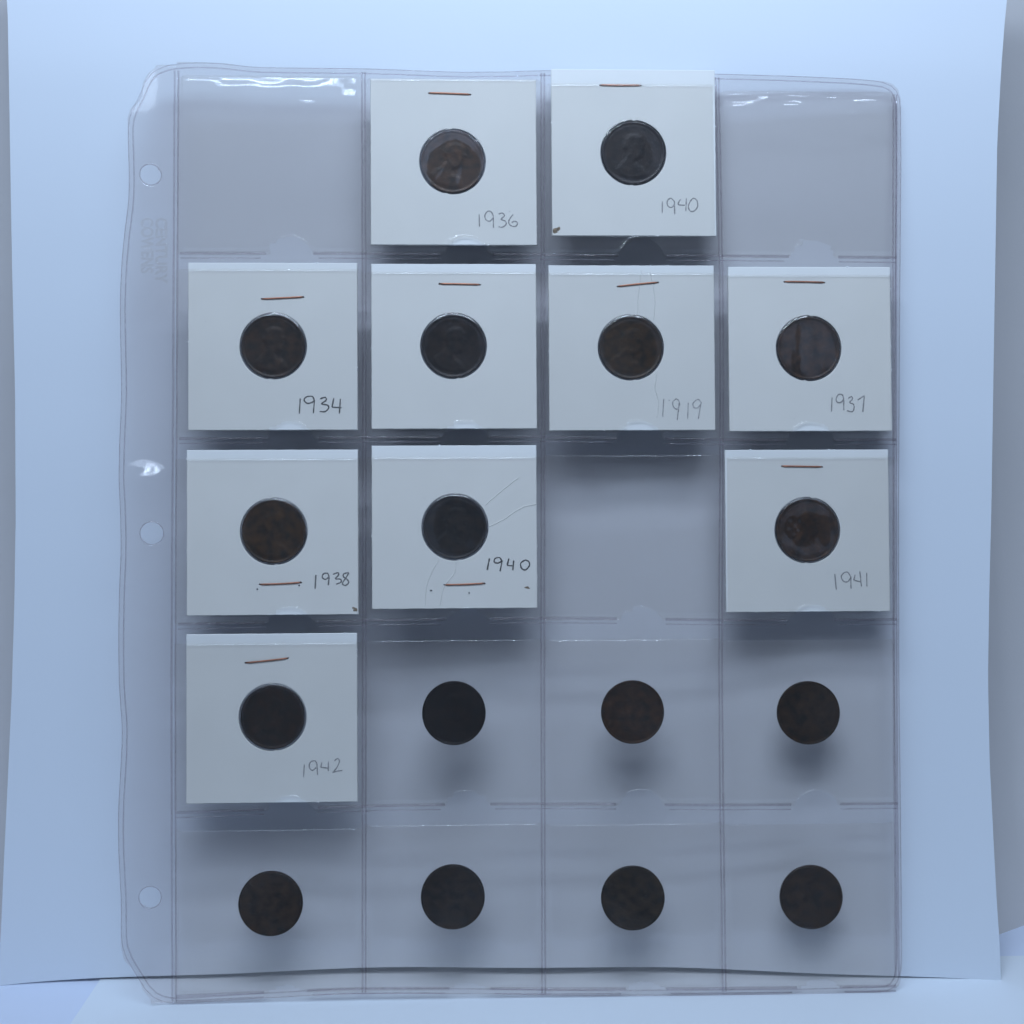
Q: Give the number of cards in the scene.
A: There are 10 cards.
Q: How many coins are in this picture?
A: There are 17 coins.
